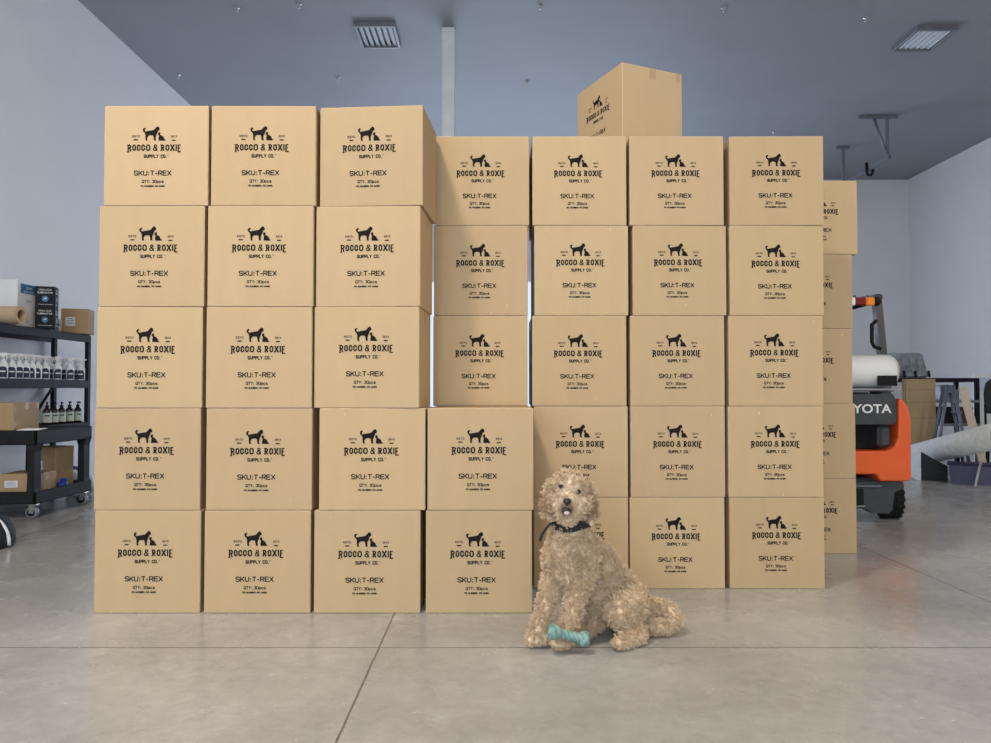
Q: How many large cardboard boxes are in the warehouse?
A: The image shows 41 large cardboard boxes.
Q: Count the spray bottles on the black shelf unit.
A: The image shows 13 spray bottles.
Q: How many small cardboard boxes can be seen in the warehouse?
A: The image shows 4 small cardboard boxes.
